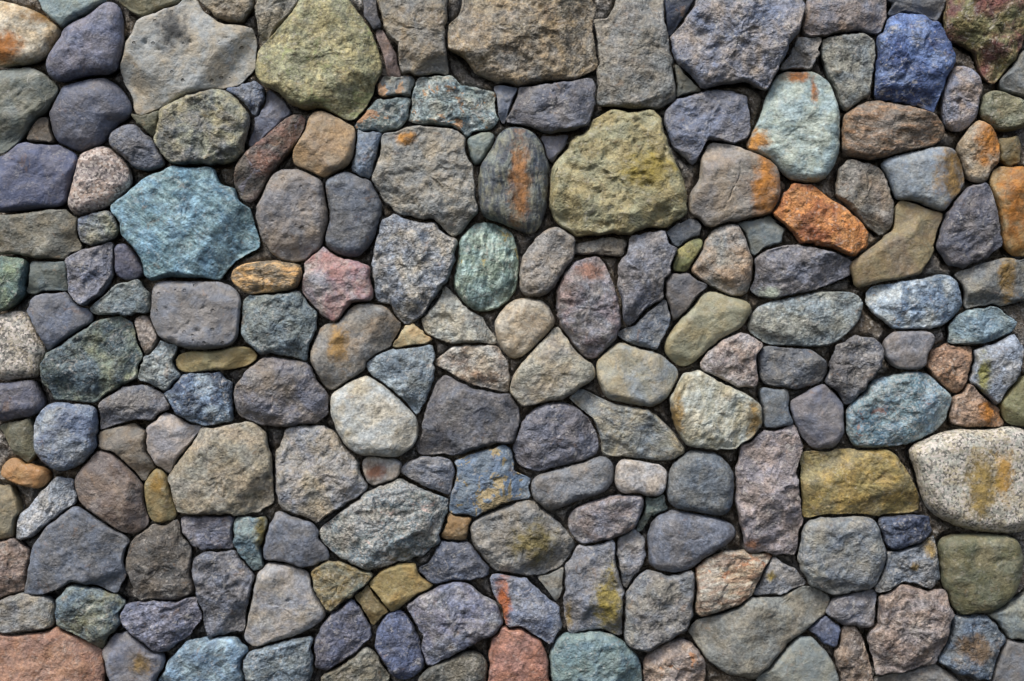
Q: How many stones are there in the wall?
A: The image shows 200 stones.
